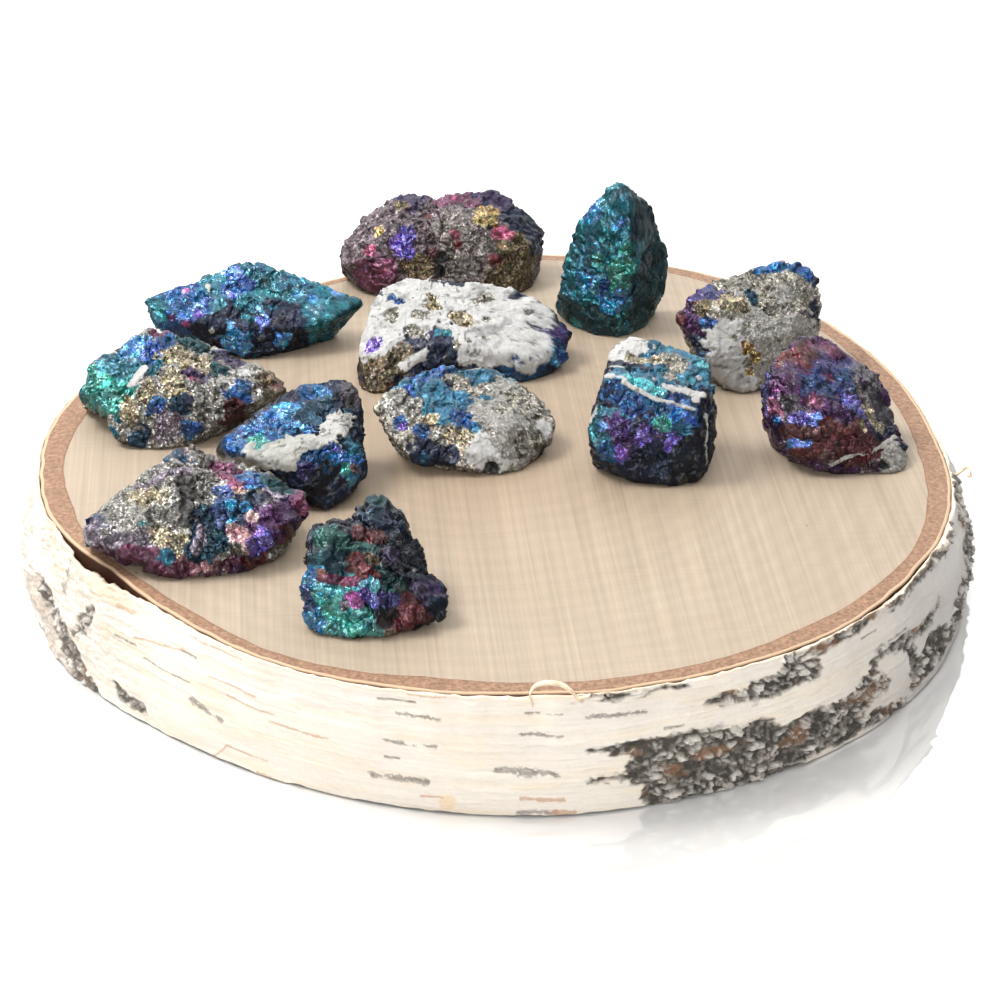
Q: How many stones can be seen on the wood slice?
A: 12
